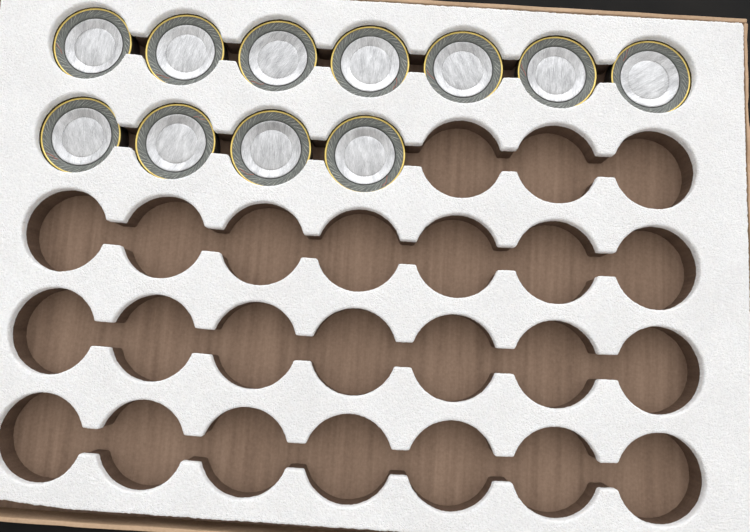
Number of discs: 11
